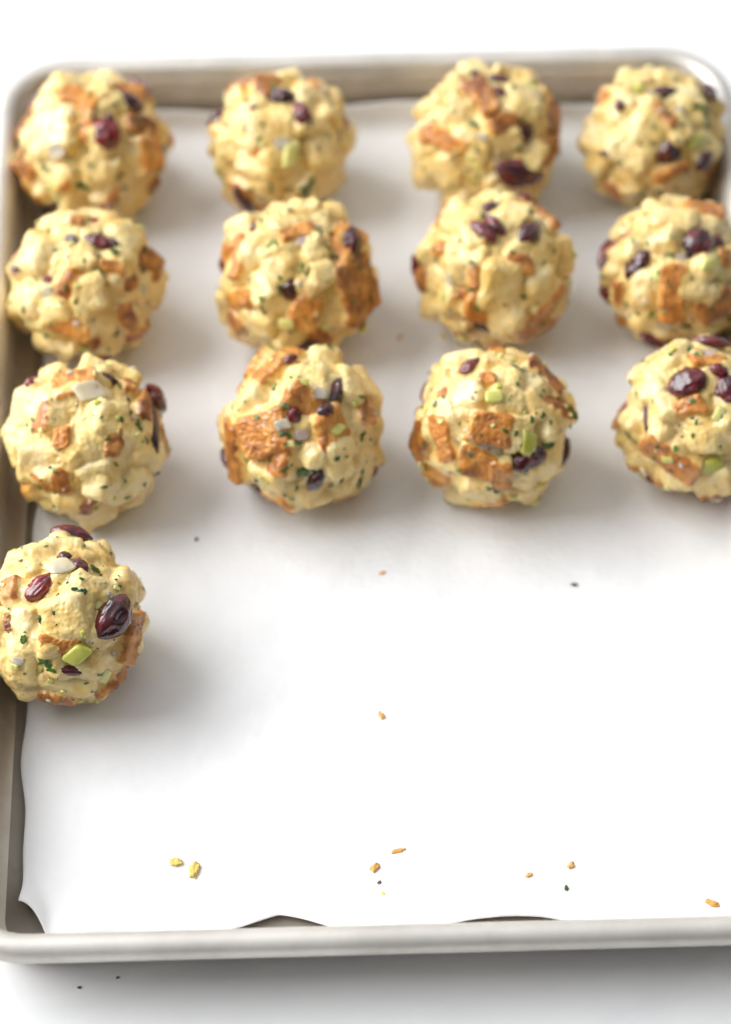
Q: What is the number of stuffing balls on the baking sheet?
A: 13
